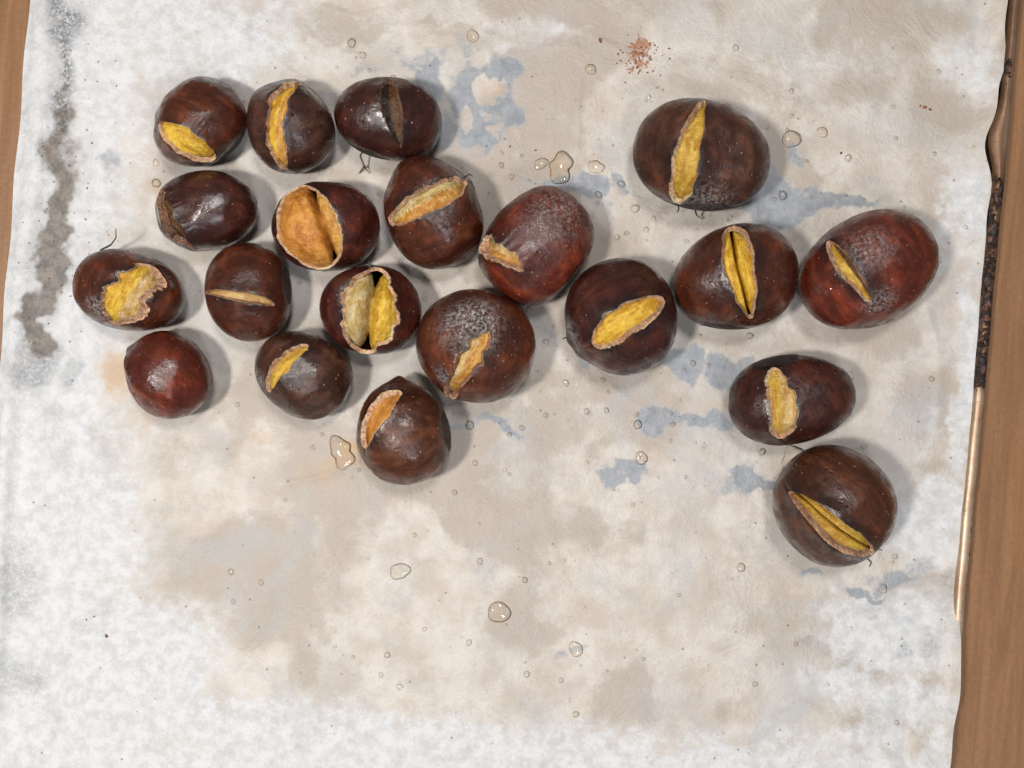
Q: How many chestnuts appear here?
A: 20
